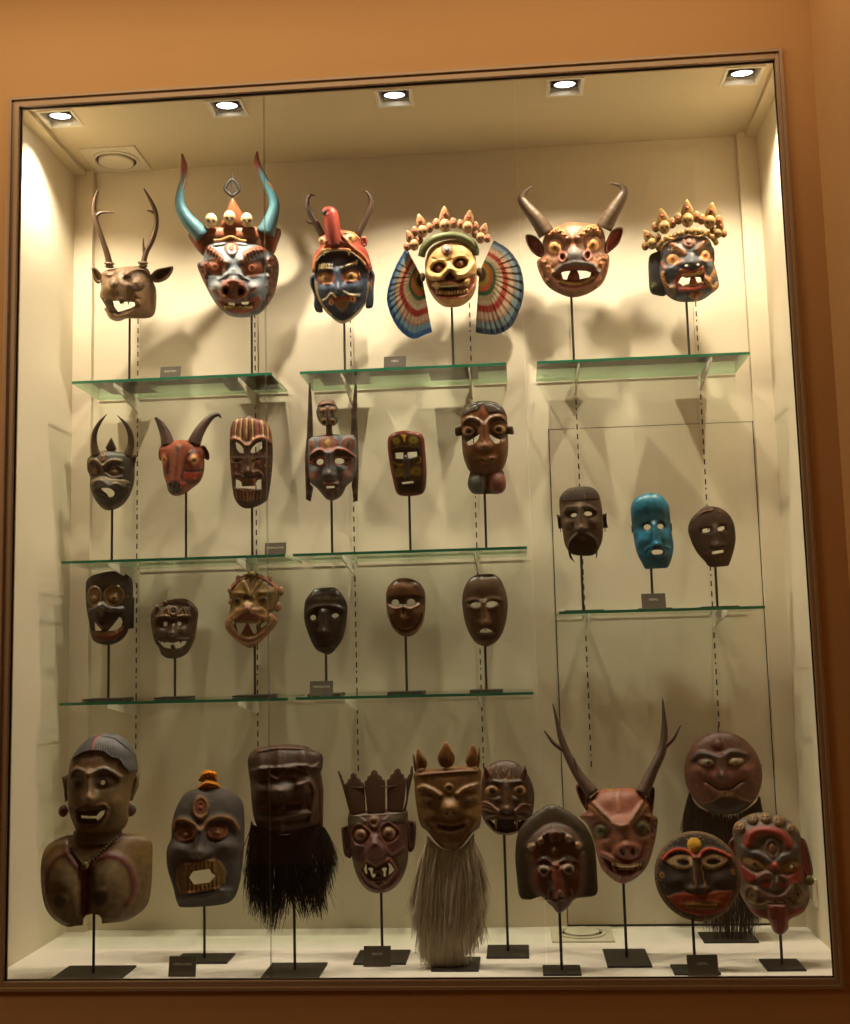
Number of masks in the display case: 32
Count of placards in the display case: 8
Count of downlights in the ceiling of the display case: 5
